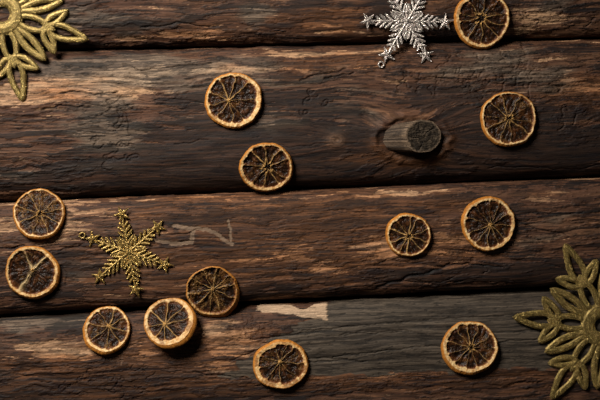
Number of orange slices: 13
